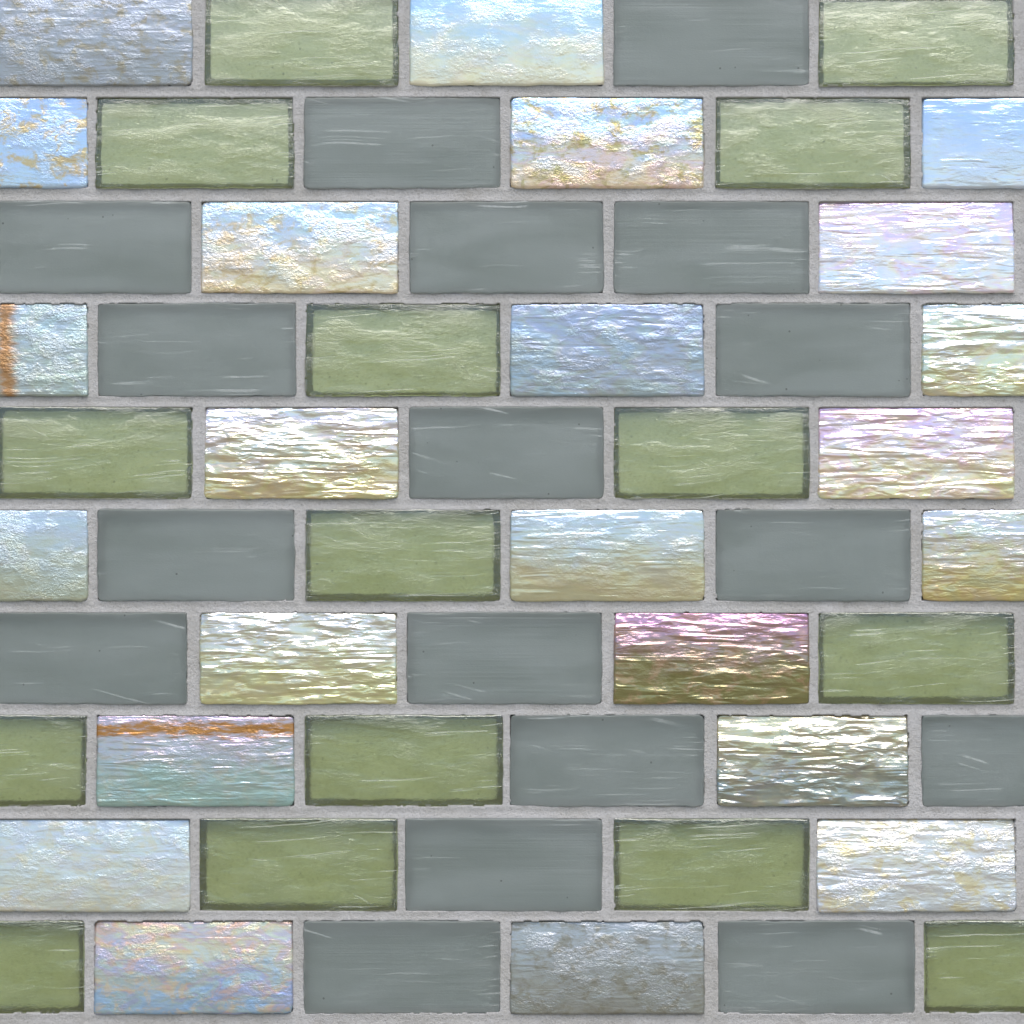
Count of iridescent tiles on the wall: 23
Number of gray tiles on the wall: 17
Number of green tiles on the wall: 15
